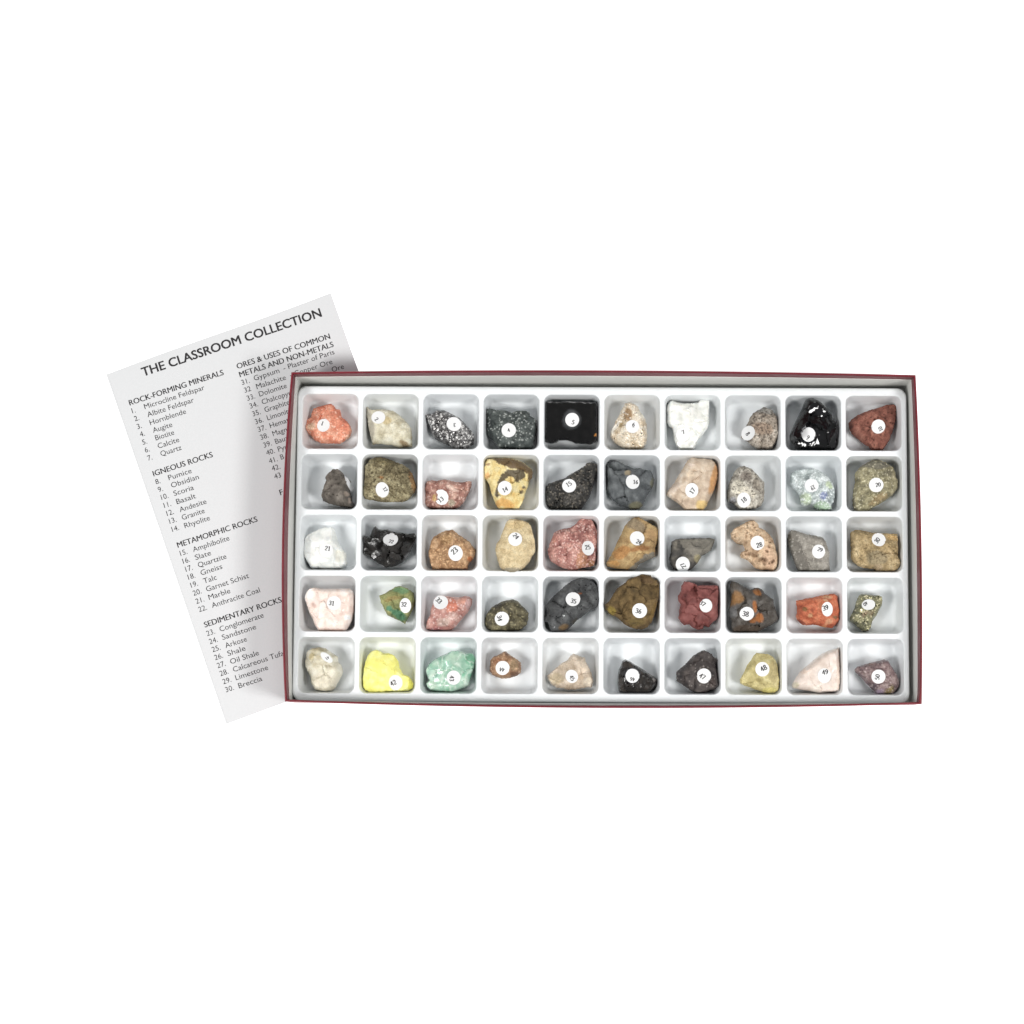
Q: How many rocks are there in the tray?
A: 50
